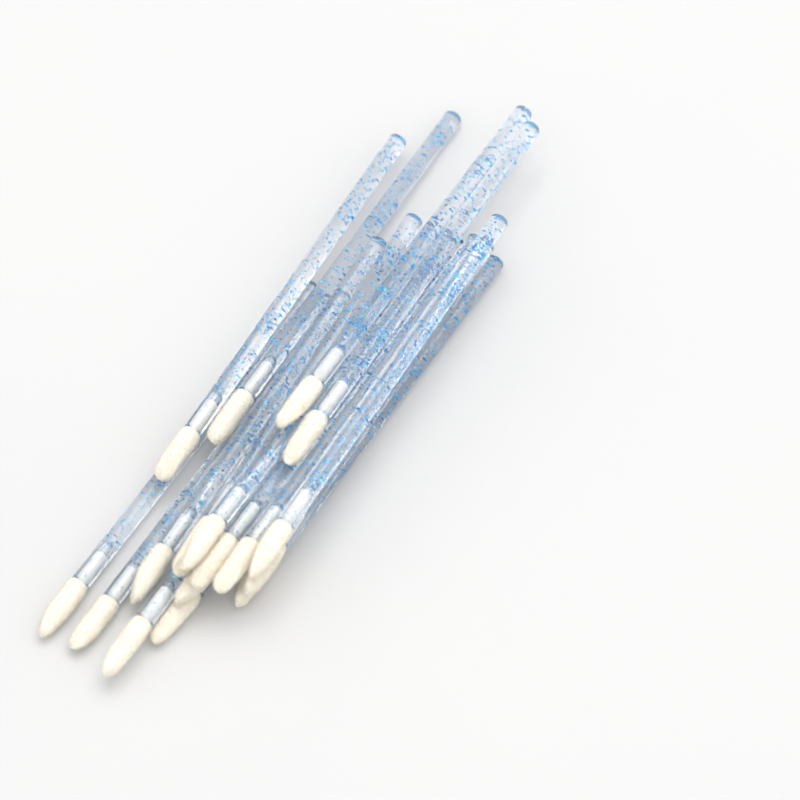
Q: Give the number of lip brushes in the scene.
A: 17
